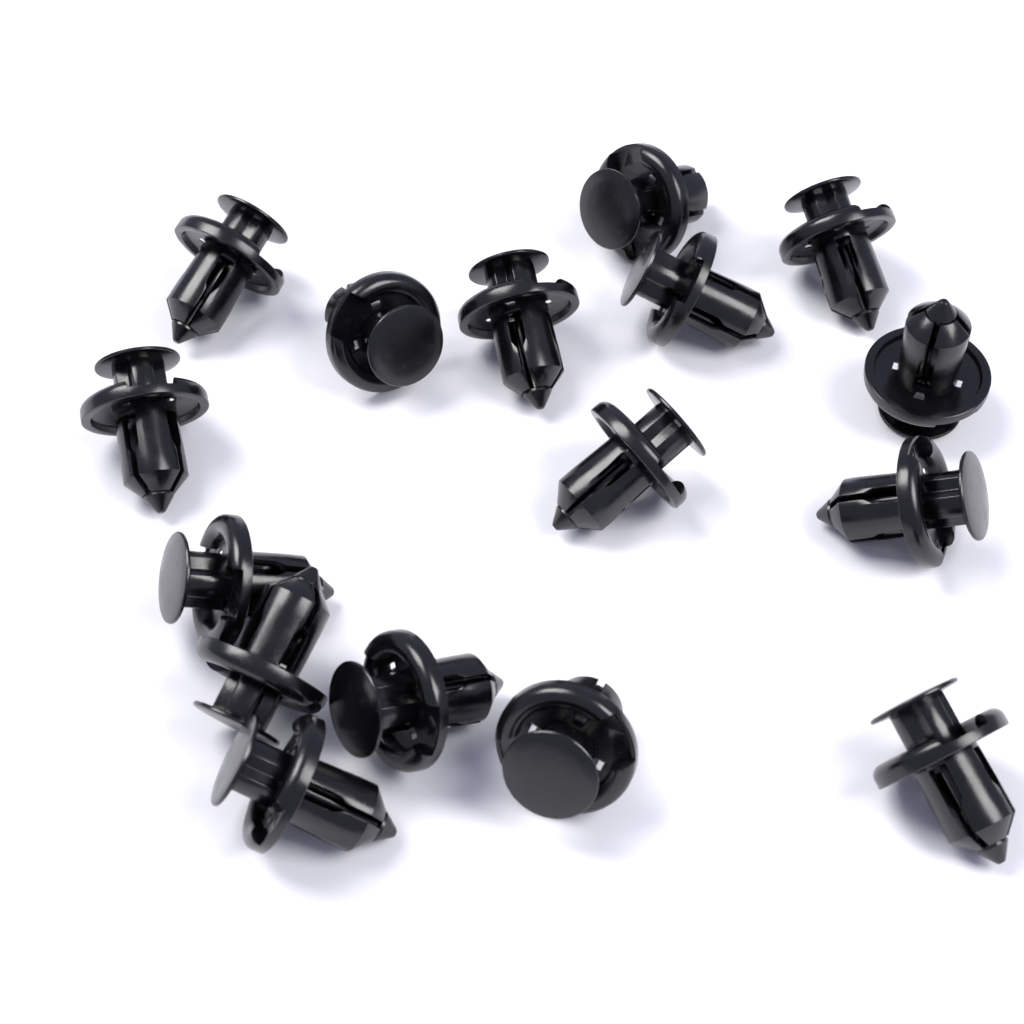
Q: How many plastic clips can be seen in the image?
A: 16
